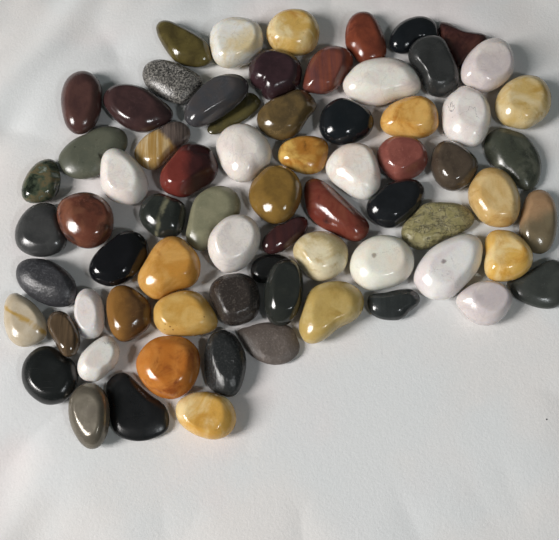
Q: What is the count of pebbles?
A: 71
